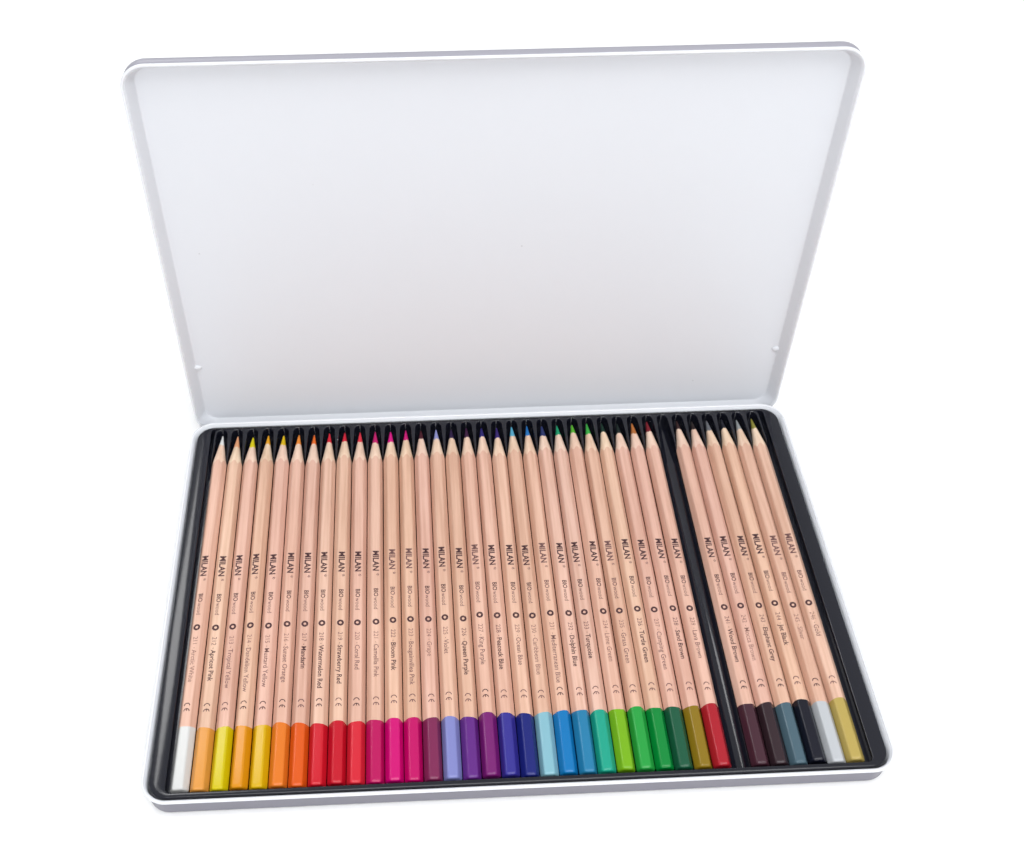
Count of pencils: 35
